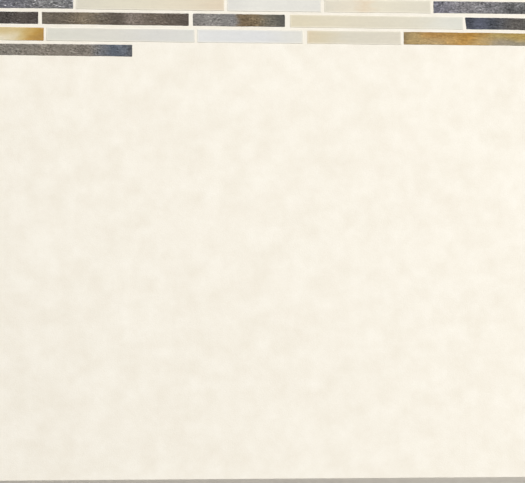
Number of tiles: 16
